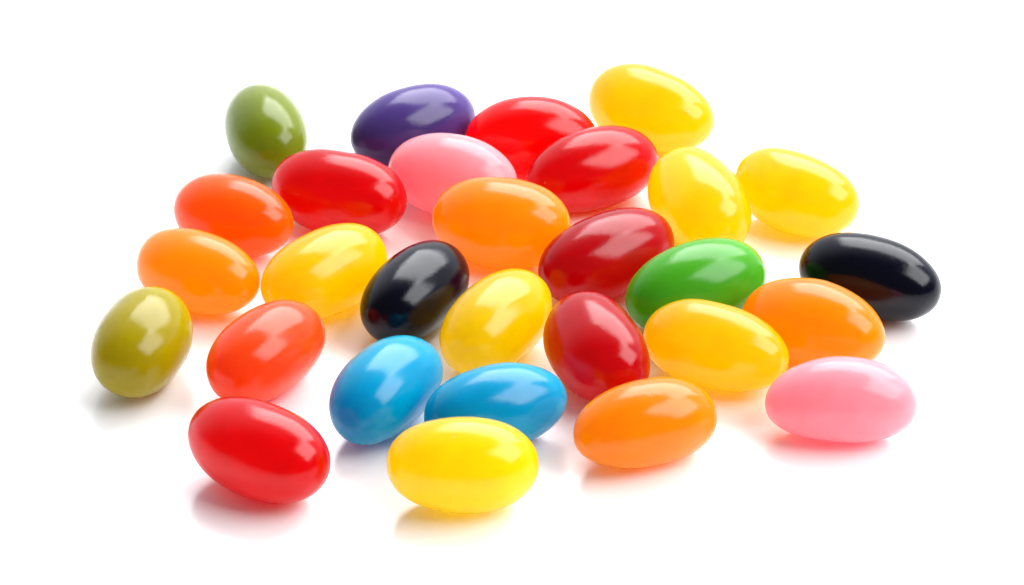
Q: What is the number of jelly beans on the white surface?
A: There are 29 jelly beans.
